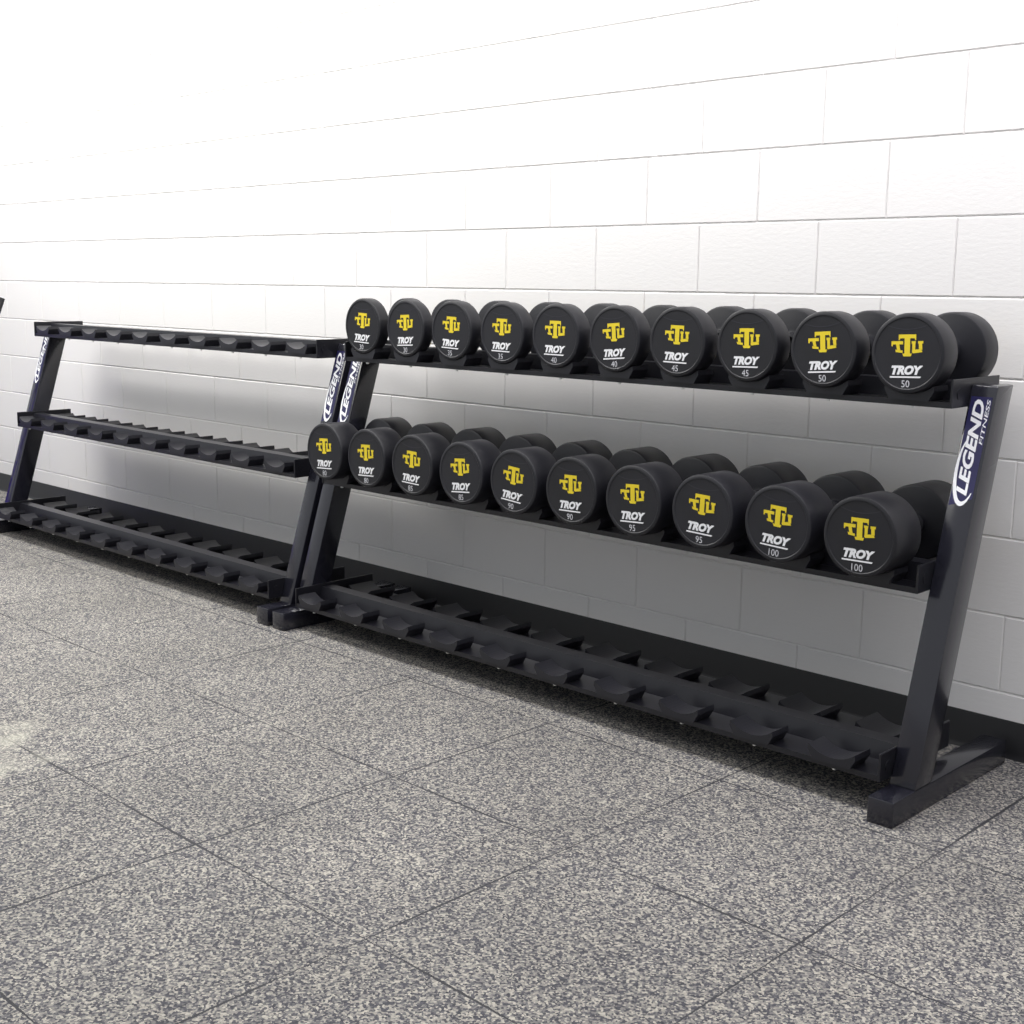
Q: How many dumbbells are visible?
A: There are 20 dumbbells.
